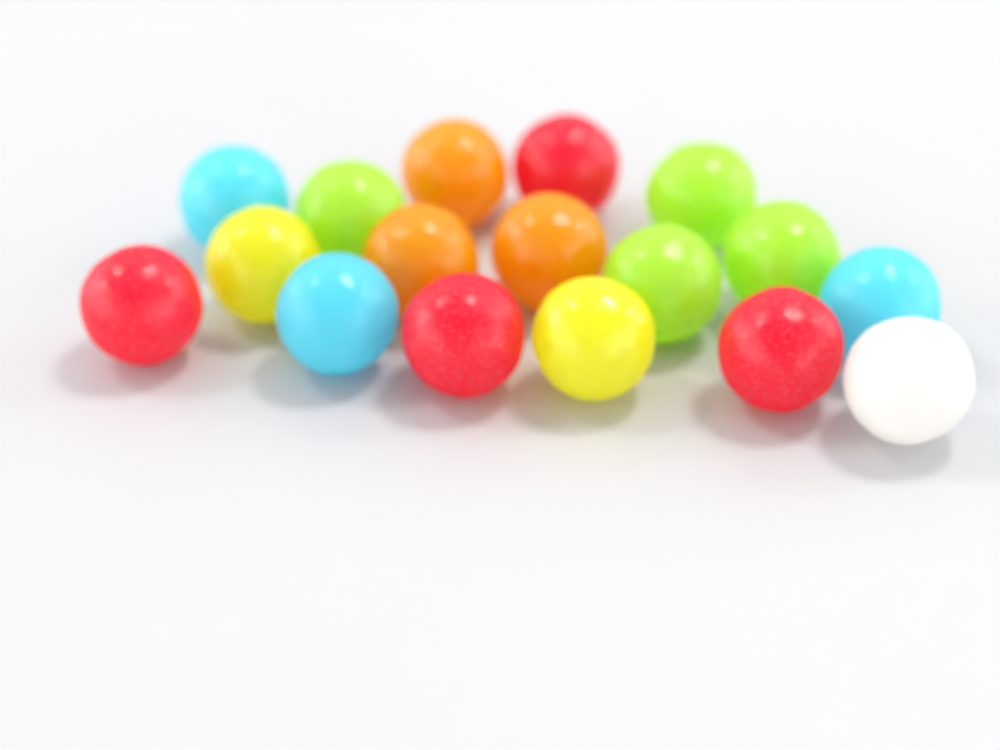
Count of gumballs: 17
